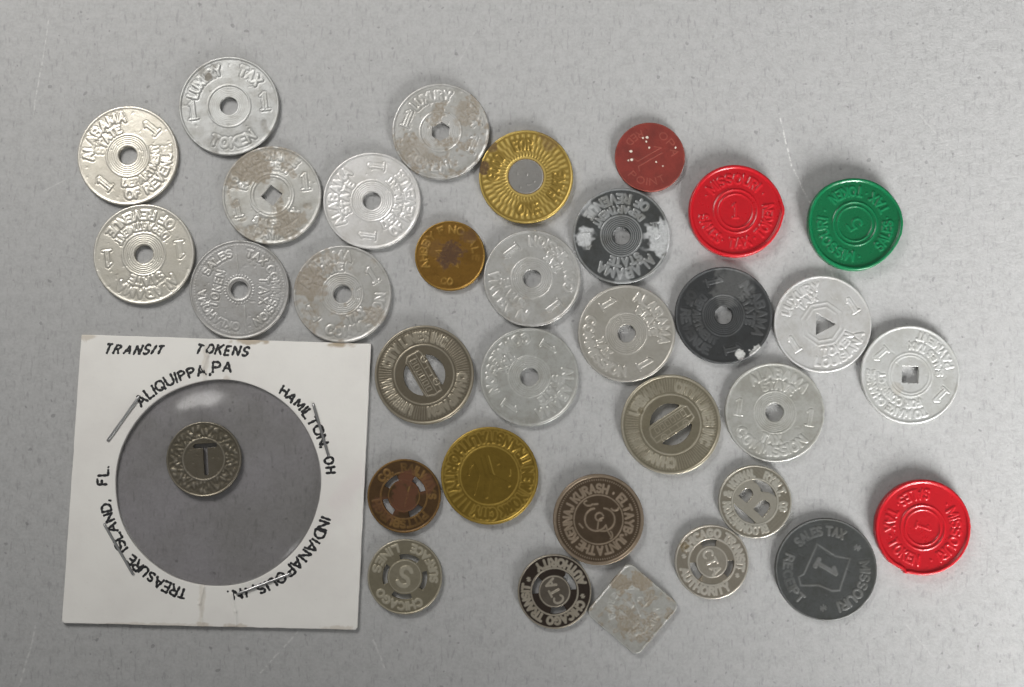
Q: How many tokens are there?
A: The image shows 34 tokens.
